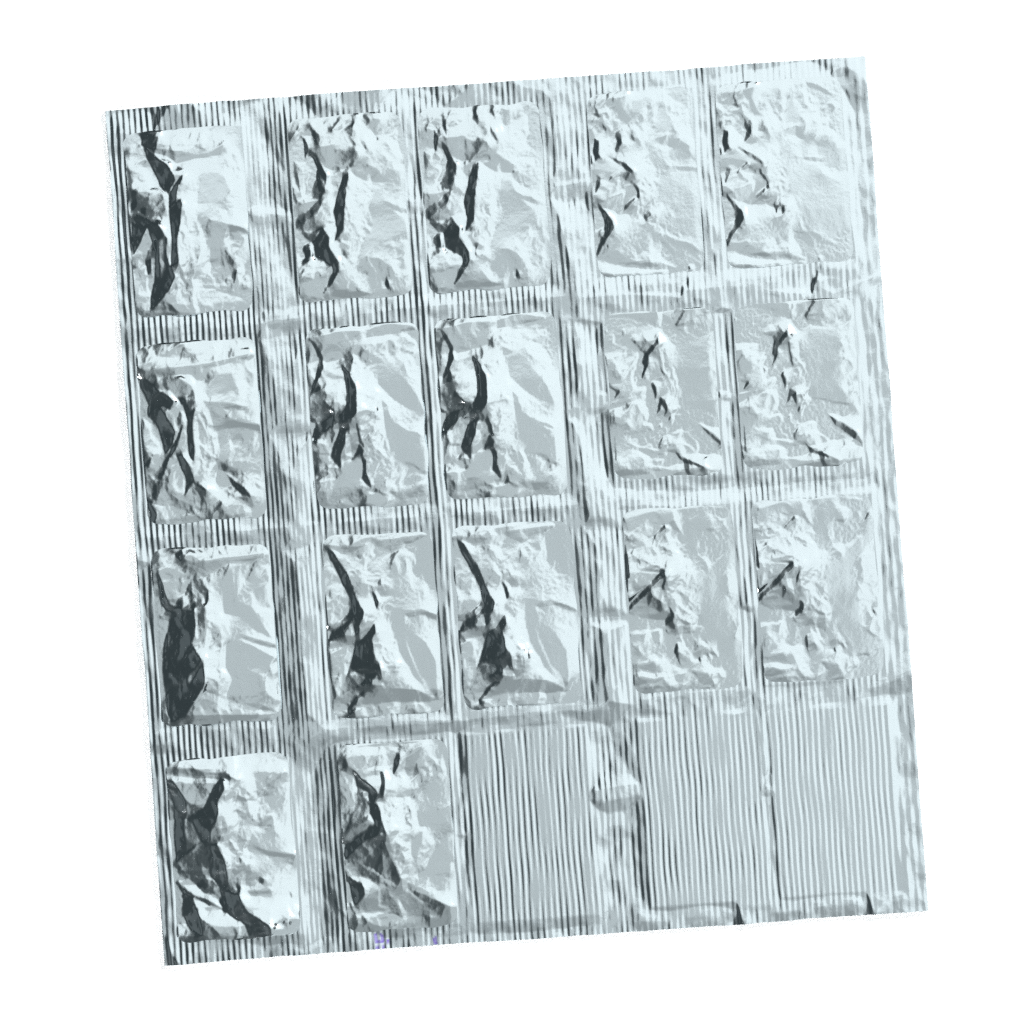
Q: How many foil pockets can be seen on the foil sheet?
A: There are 17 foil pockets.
